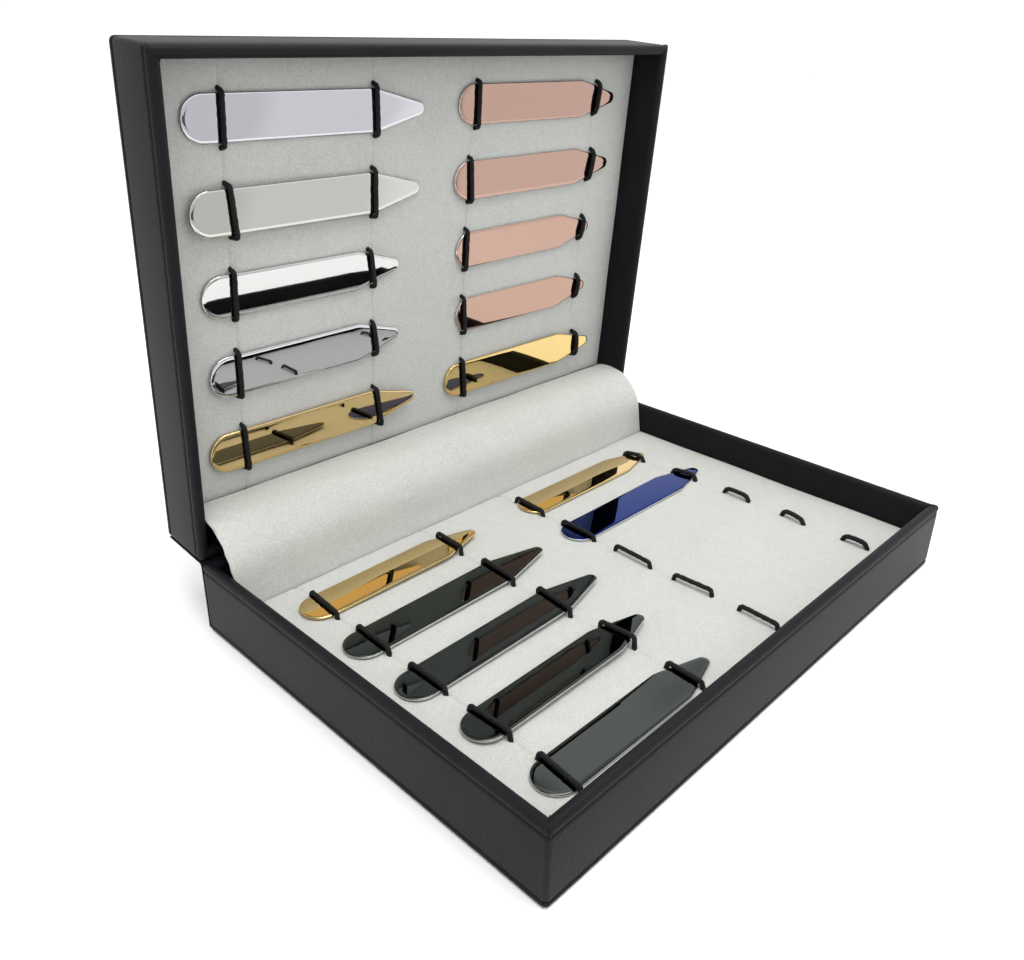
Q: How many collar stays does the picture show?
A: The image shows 17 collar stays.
